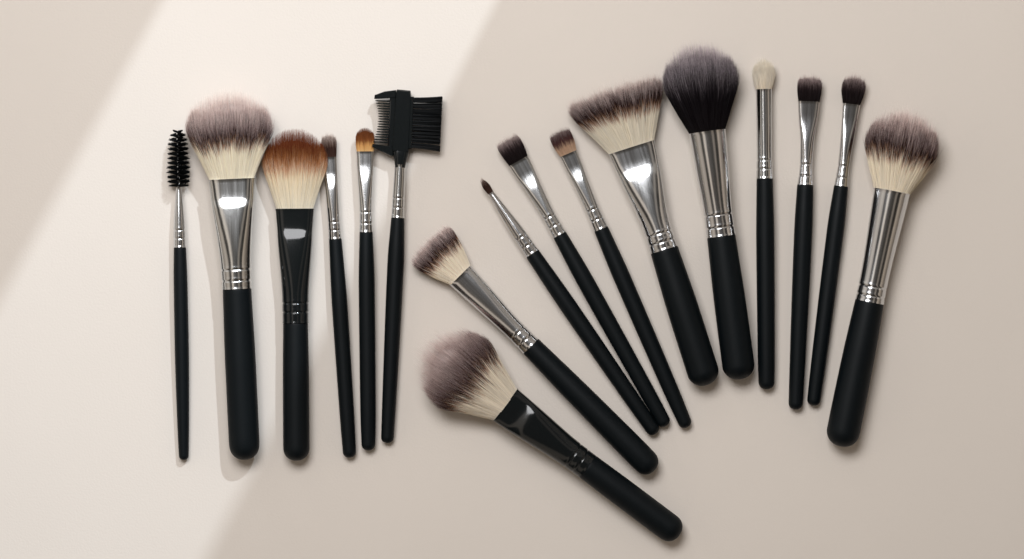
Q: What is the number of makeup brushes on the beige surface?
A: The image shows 17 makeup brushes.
